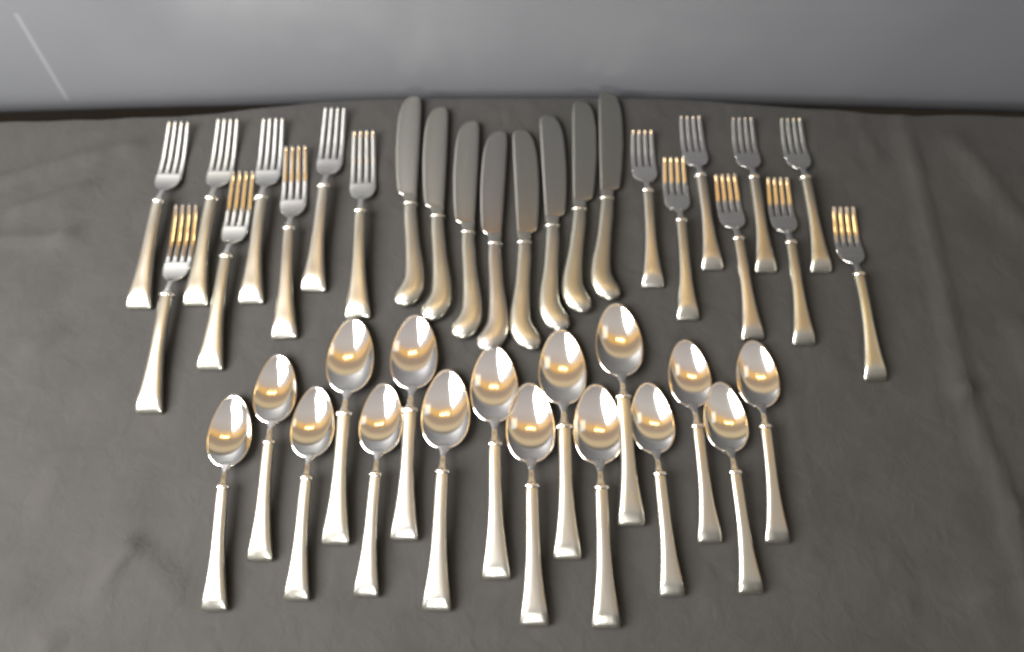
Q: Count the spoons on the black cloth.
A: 16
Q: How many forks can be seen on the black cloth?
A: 16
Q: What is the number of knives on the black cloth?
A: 8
